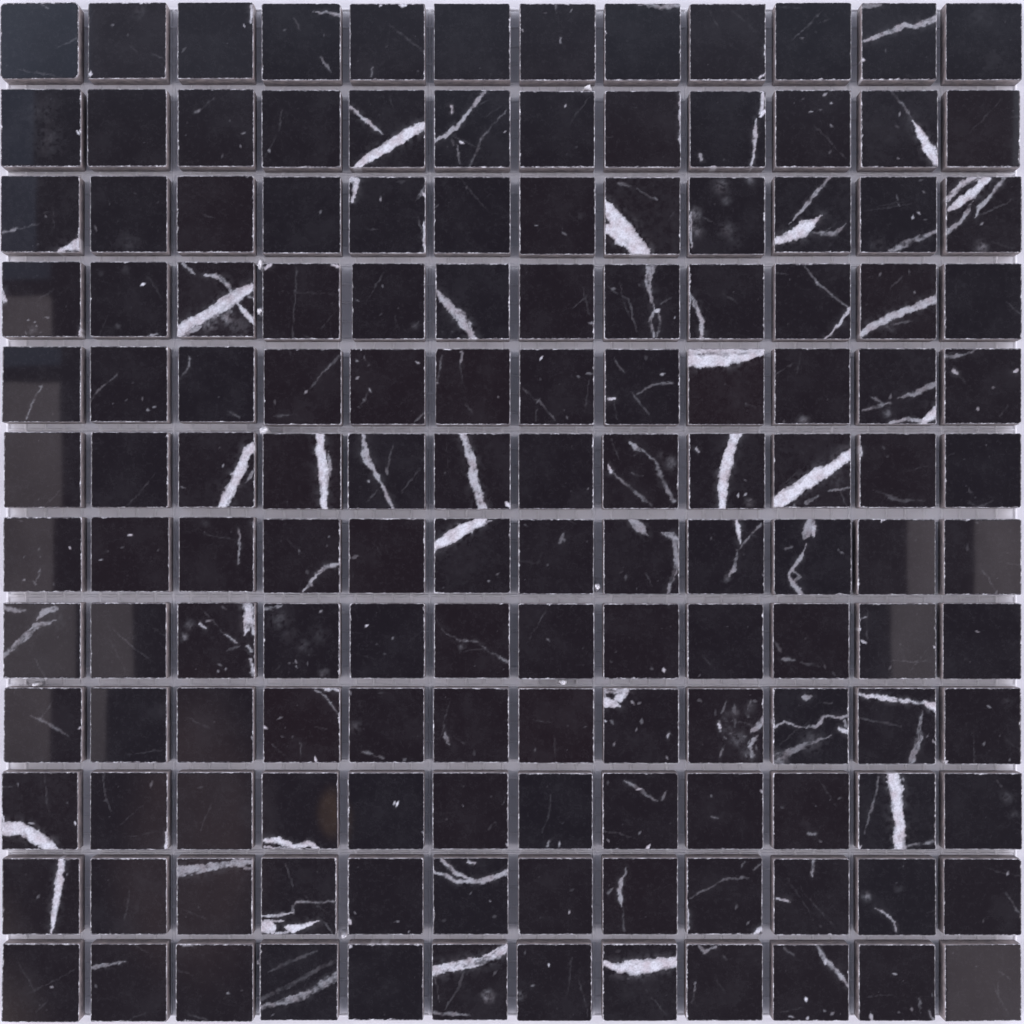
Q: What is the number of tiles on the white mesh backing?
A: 144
